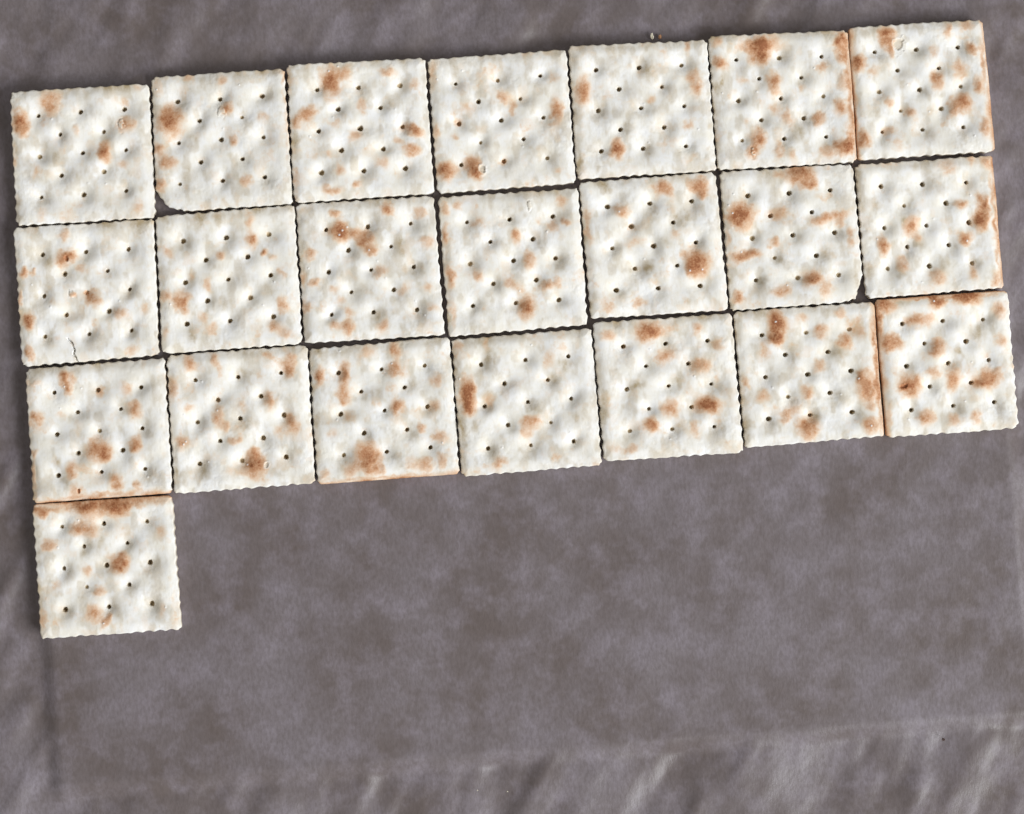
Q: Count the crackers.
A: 22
